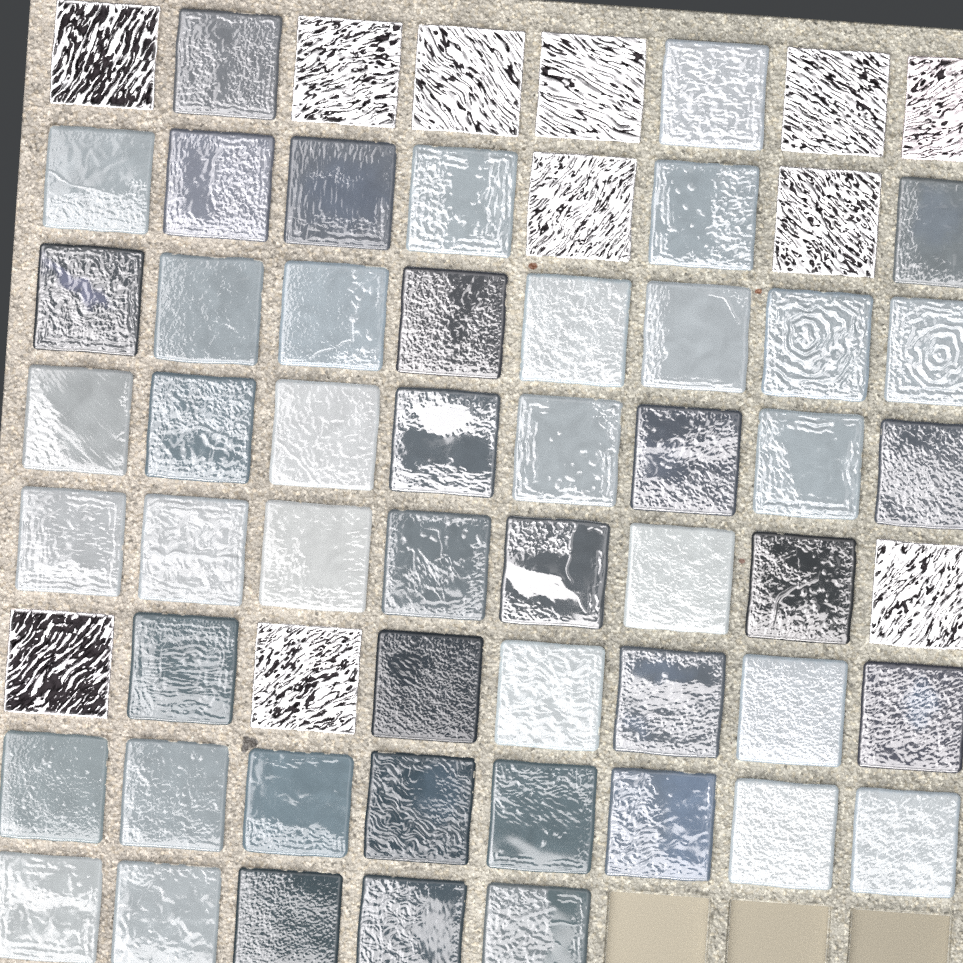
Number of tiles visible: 61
